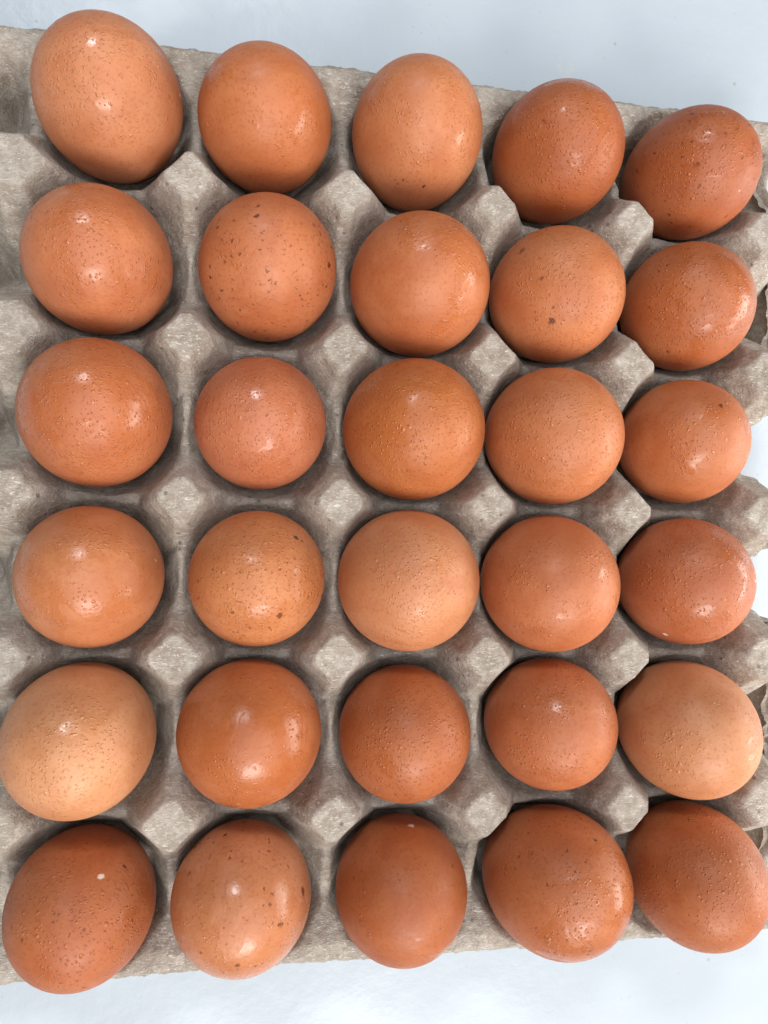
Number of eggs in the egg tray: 30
